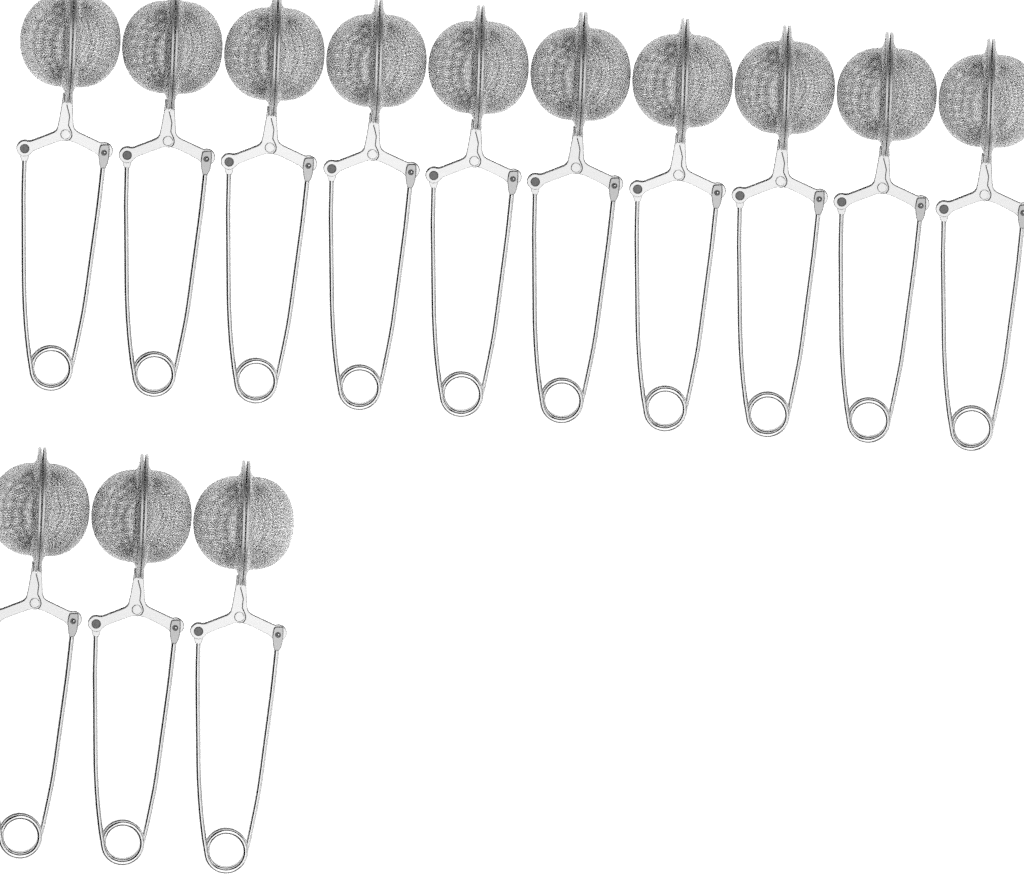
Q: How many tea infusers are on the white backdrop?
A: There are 13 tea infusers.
